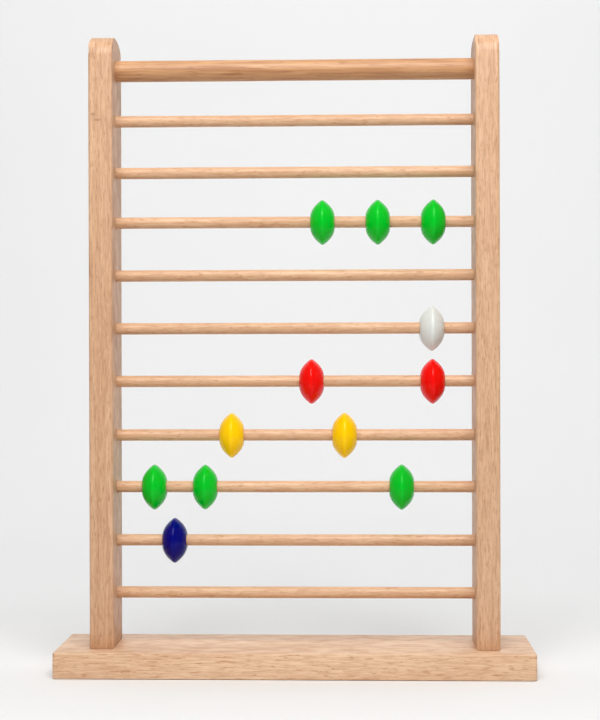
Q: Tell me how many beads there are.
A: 12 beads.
